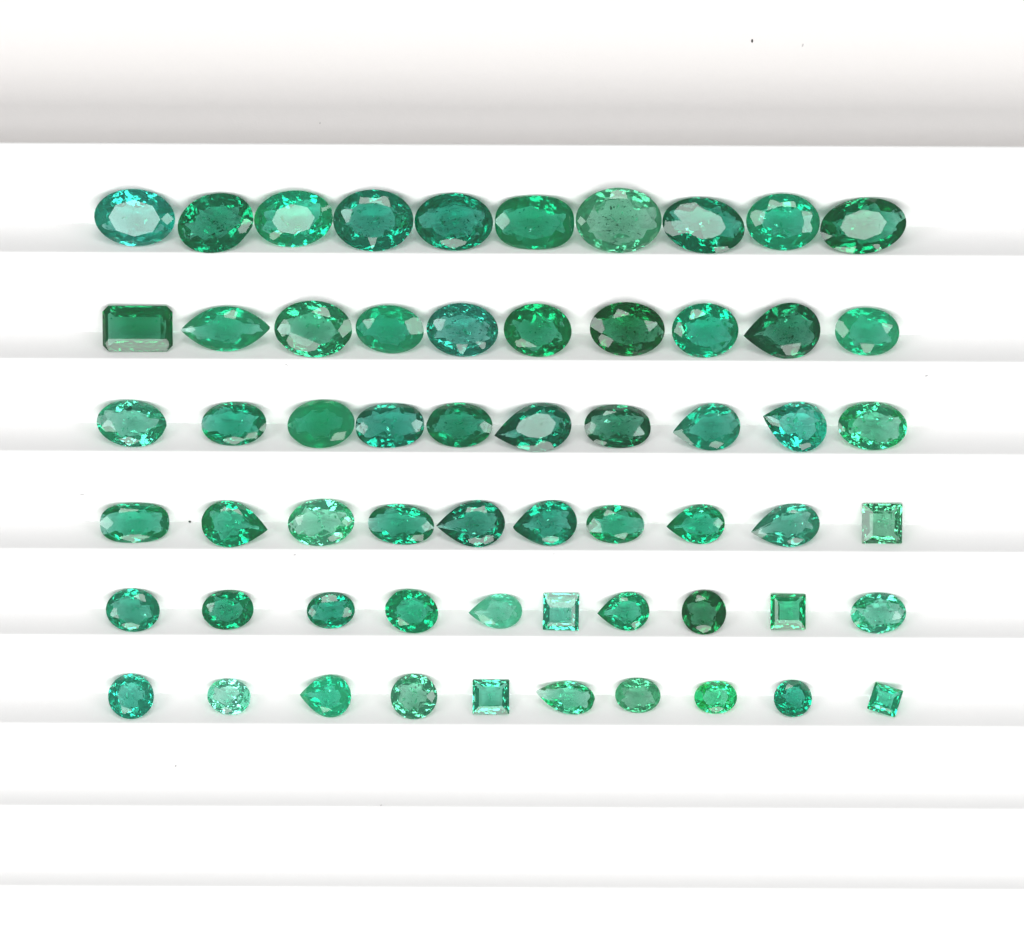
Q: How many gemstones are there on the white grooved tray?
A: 60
